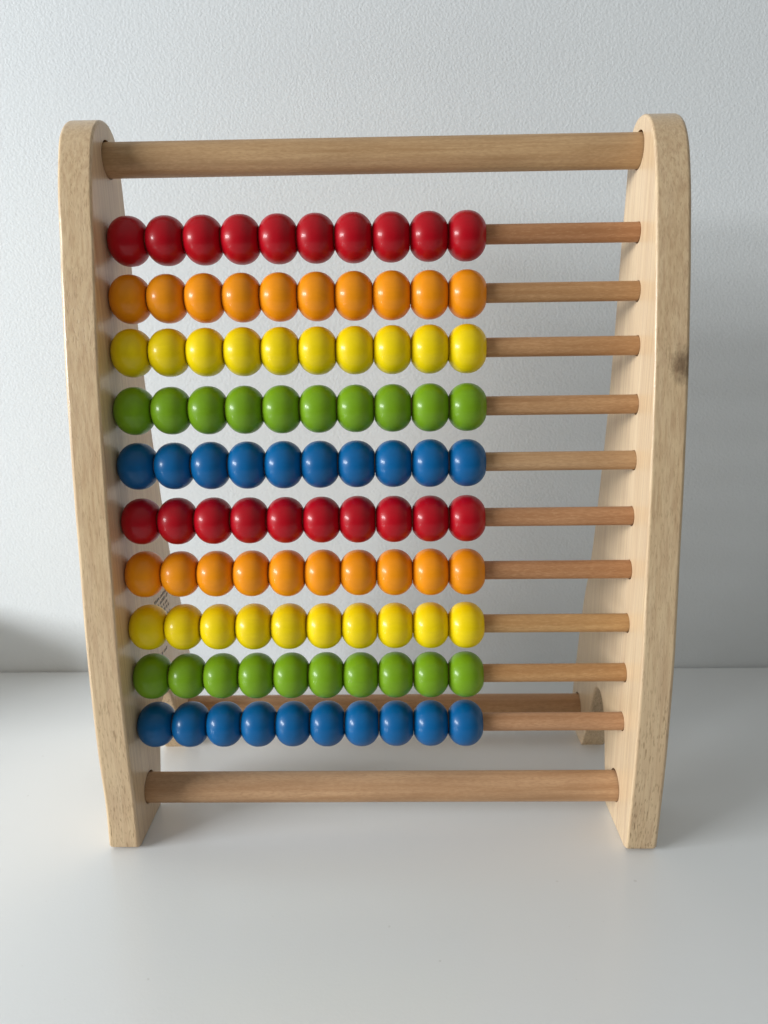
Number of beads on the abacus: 100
